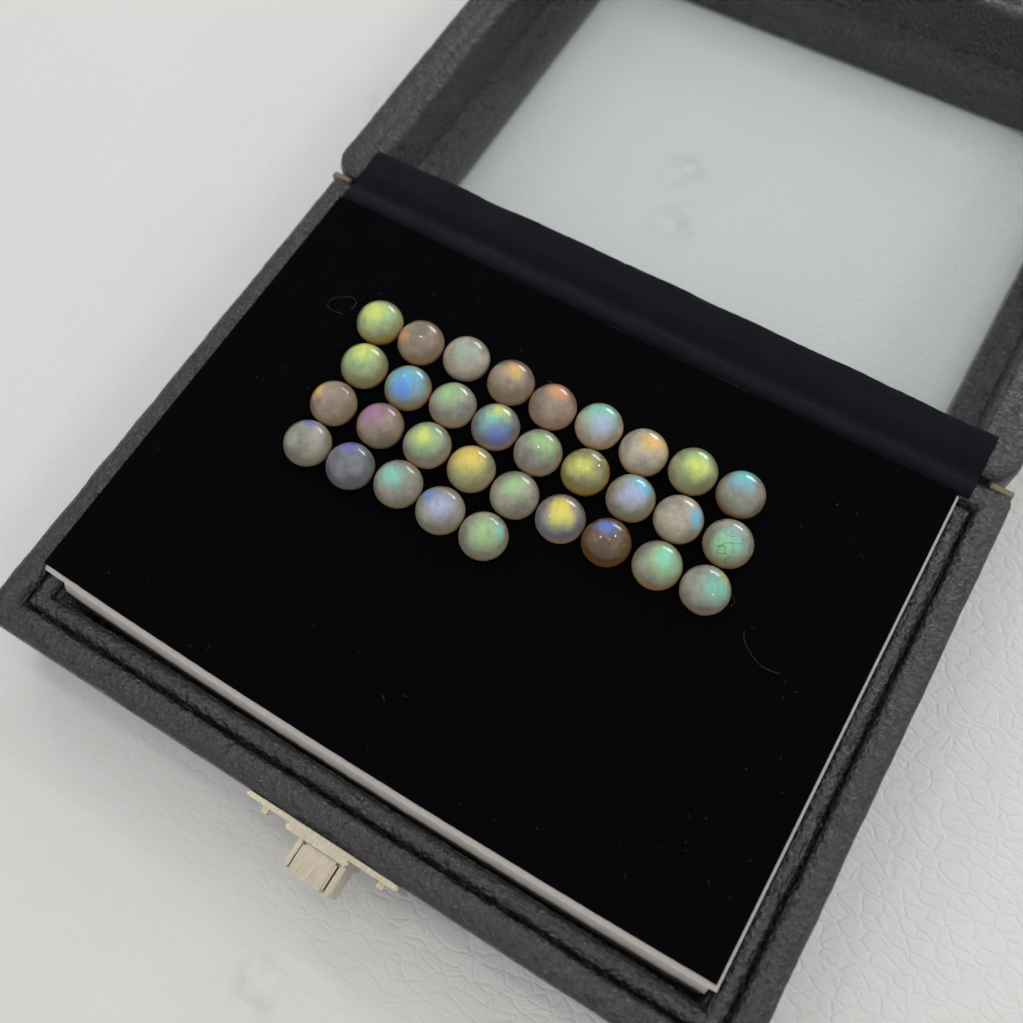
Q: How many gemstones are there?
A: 32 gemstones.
